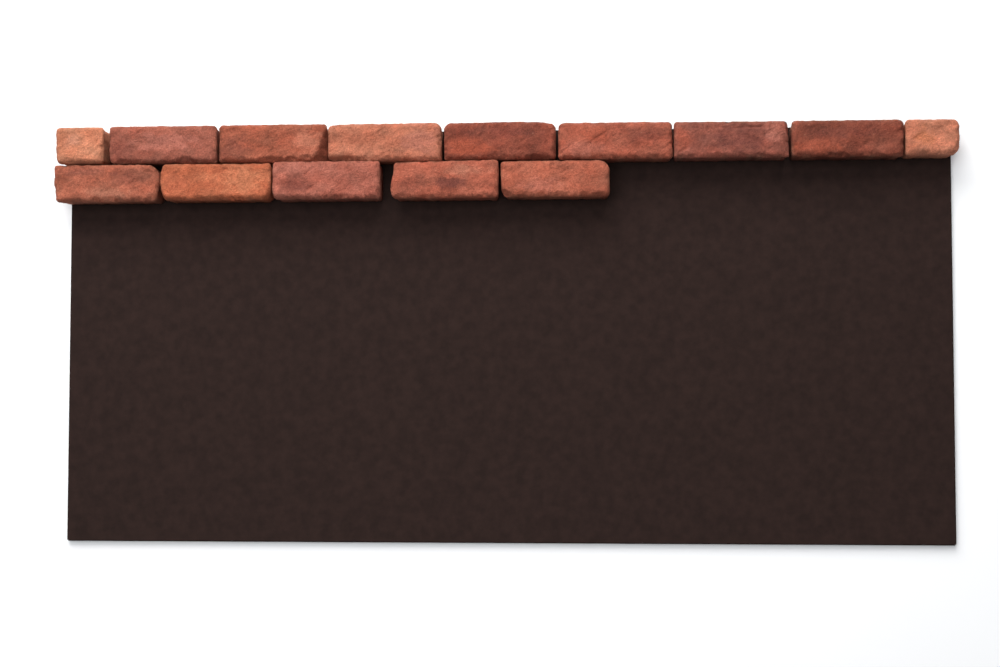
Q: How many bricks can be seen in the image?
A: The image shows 14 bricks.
